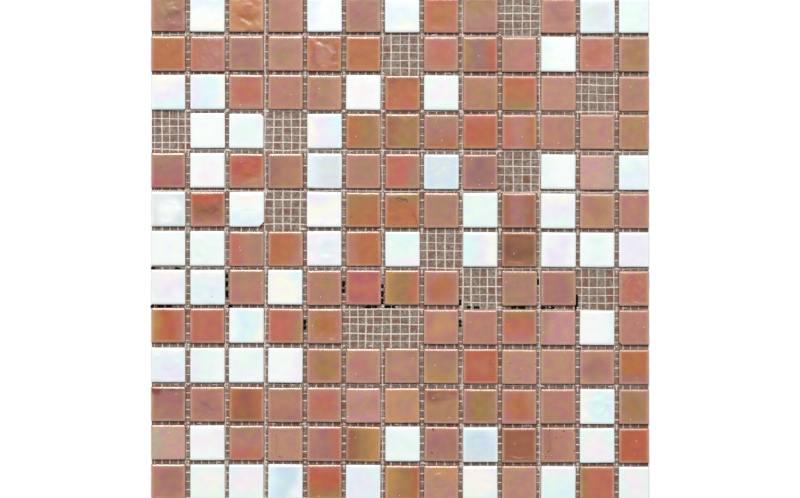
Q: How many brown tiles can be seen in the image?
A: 105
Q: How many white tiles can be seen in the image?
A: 52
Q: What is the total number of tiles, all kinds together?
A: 157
